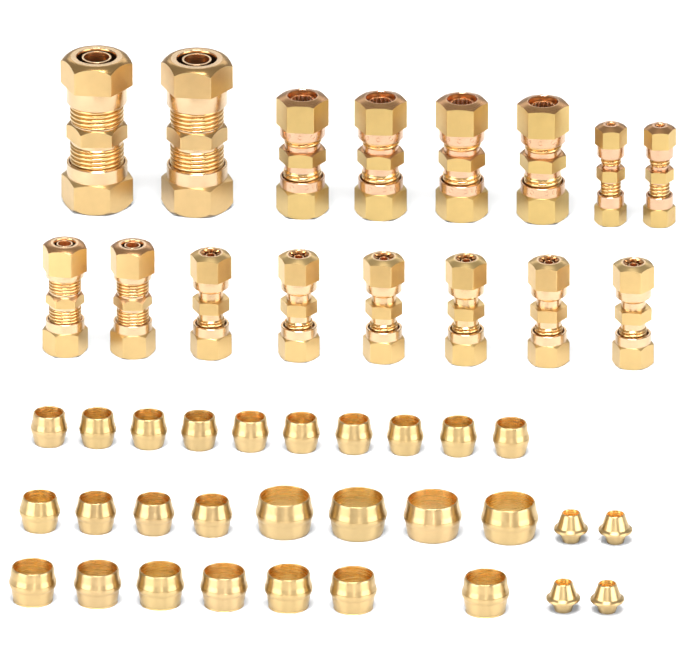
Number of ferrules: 29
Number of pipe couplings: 16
